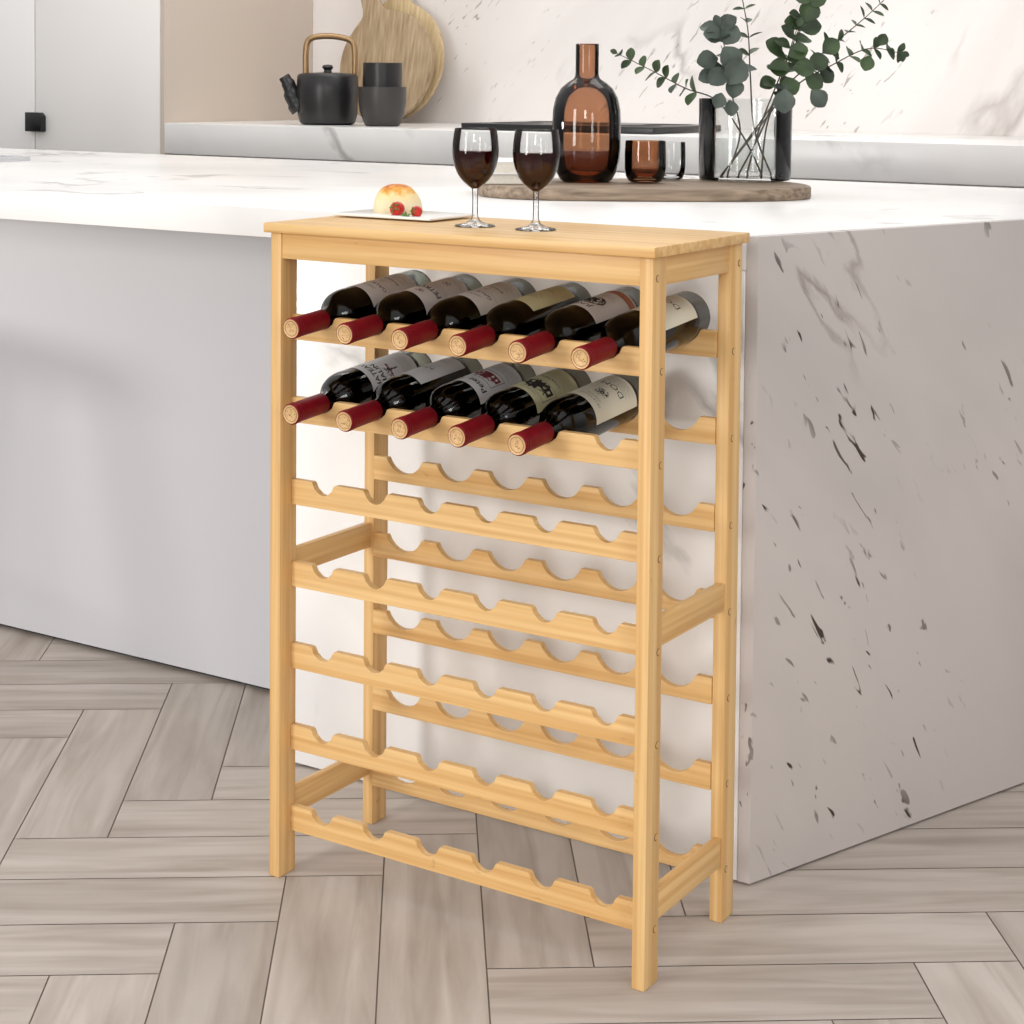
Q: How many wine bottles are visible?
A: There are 11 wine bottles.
